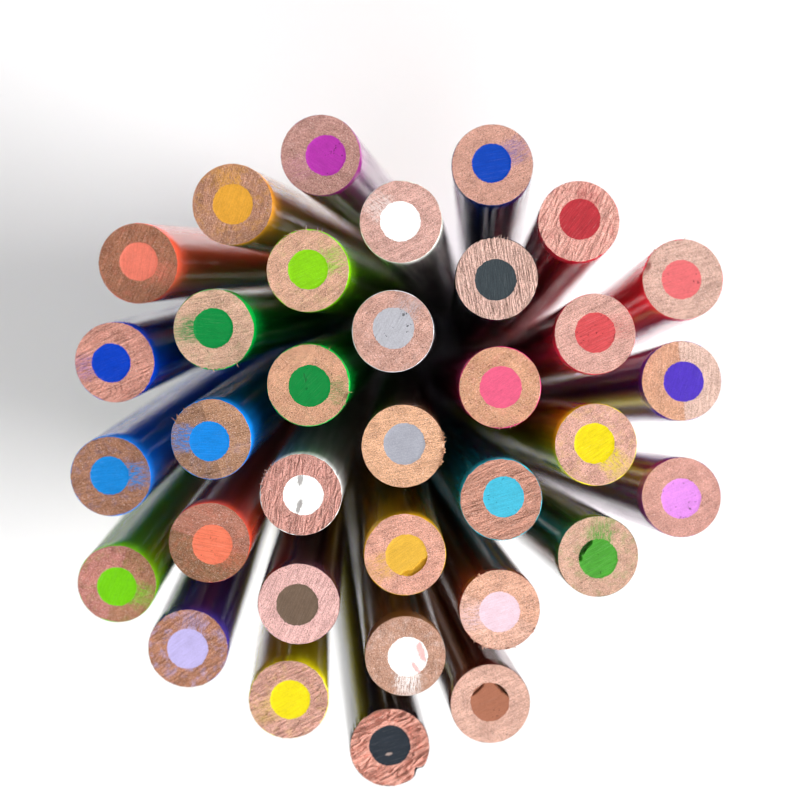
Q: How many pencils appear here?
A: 34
